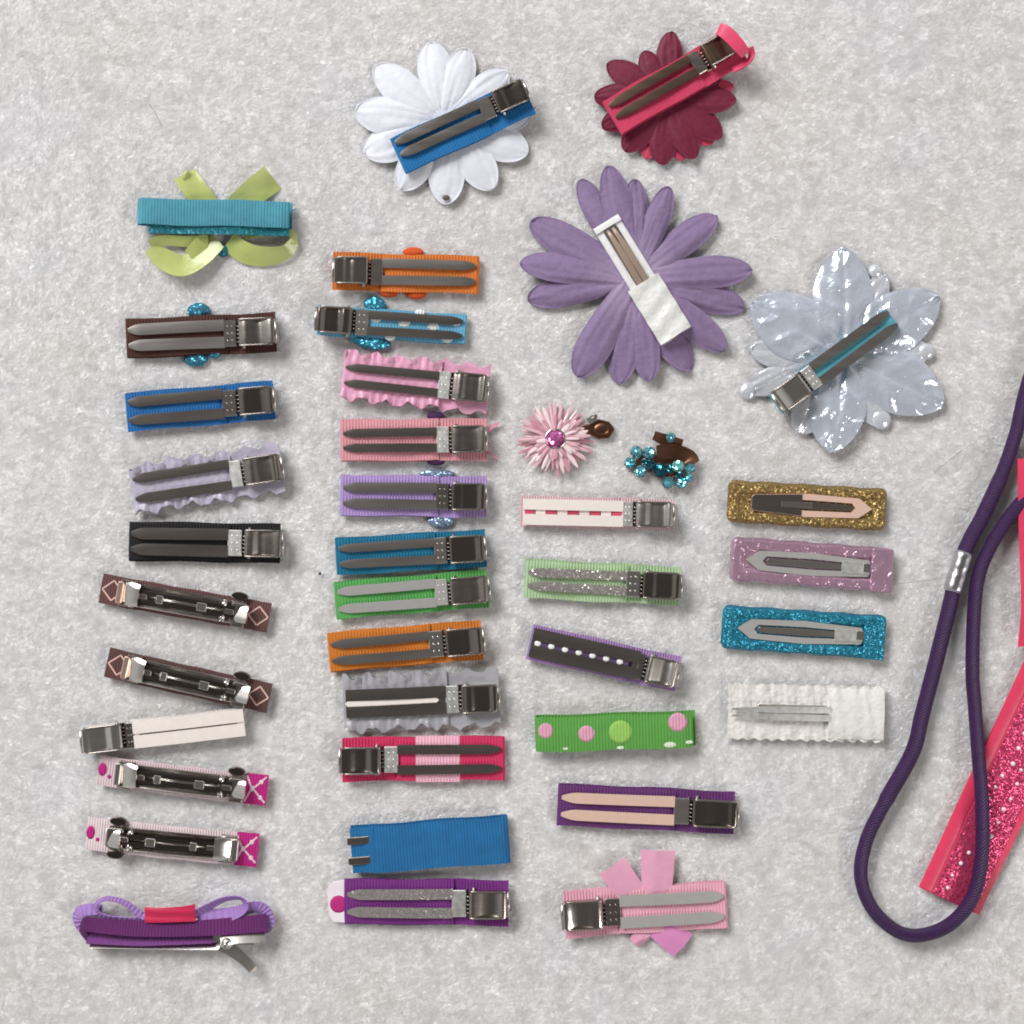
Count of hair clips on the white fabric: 39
